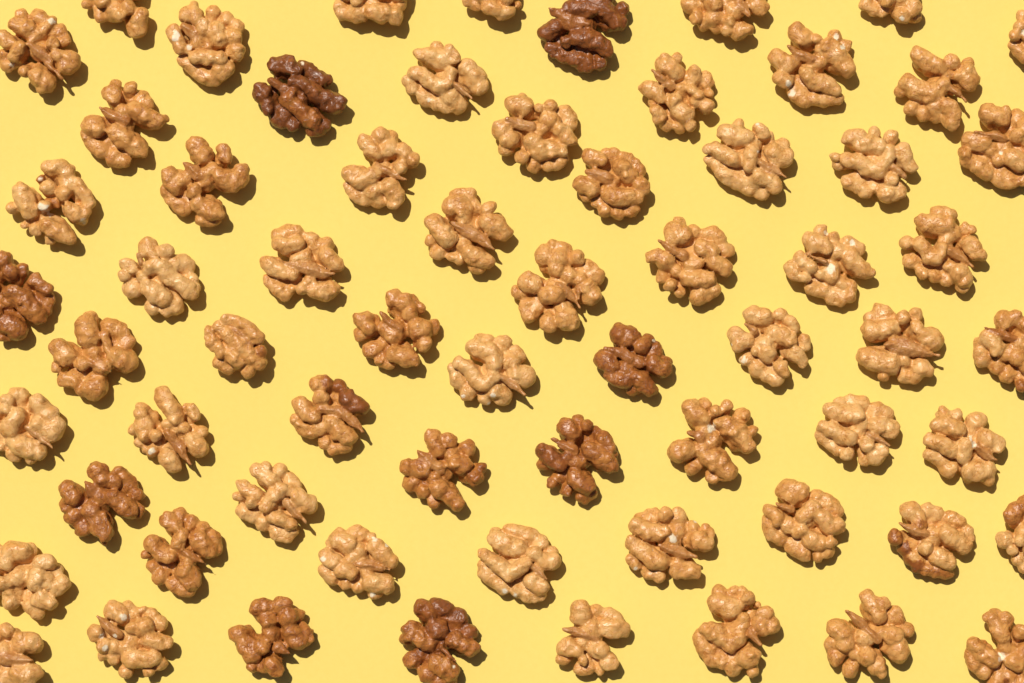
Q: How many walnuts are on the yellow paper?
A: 65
